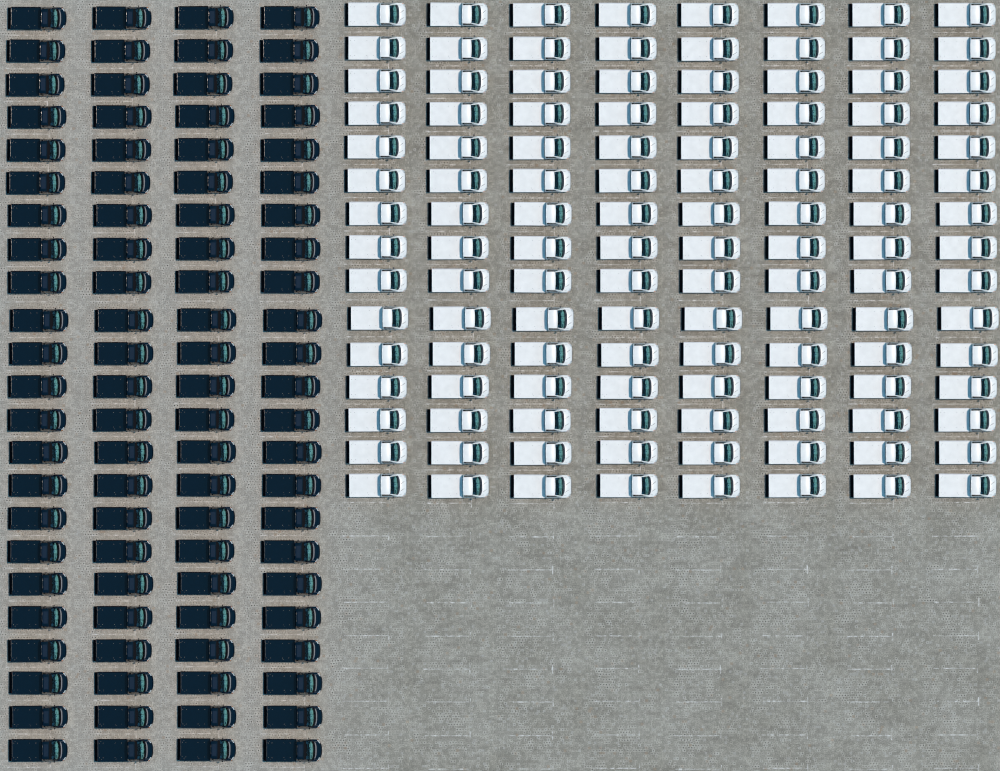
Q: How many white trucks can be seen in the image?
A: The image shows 120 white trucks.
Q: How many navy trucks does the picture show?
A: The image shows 92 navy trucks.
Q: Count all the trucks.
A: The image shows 212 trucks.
